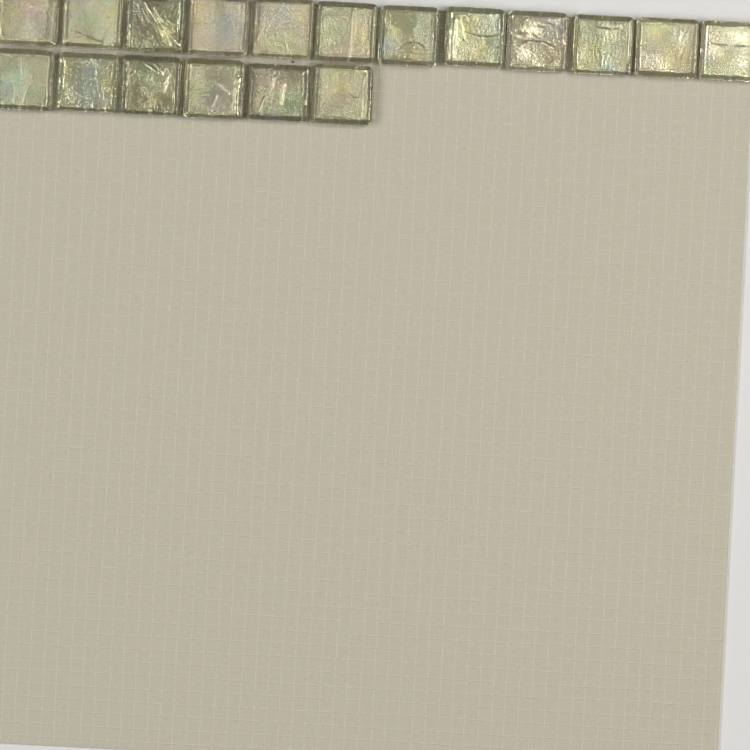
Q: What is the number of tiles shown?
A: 18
